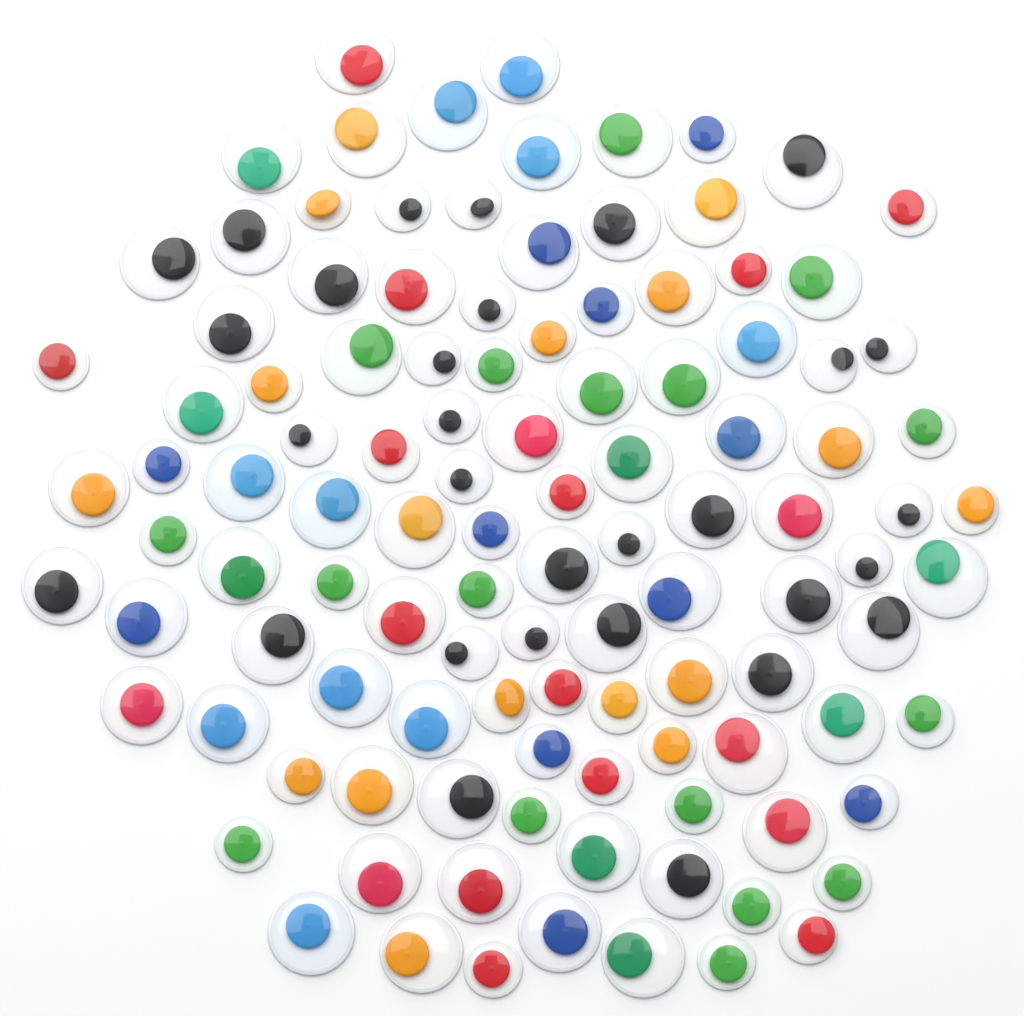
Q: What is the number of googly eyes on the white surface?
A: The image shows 112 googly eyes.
